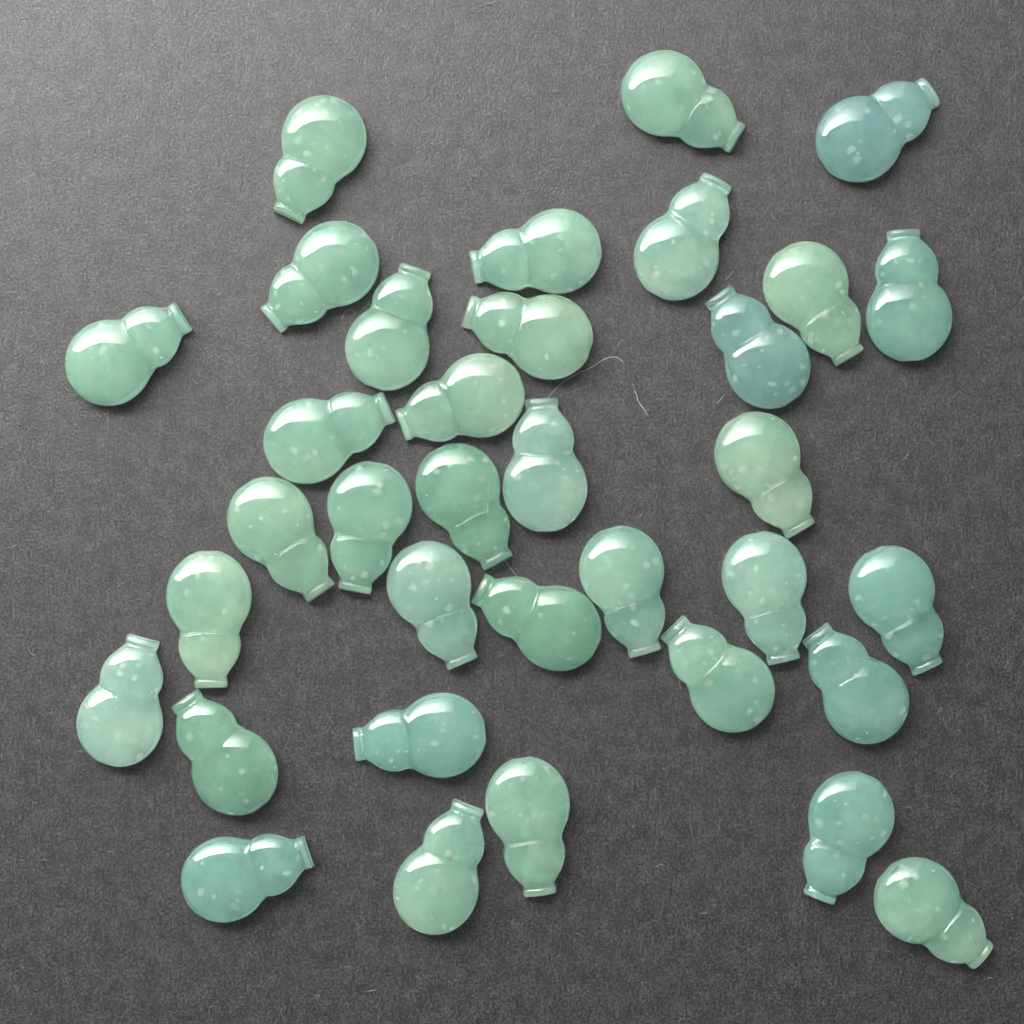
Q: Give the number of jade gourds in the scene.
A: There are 35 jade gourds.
